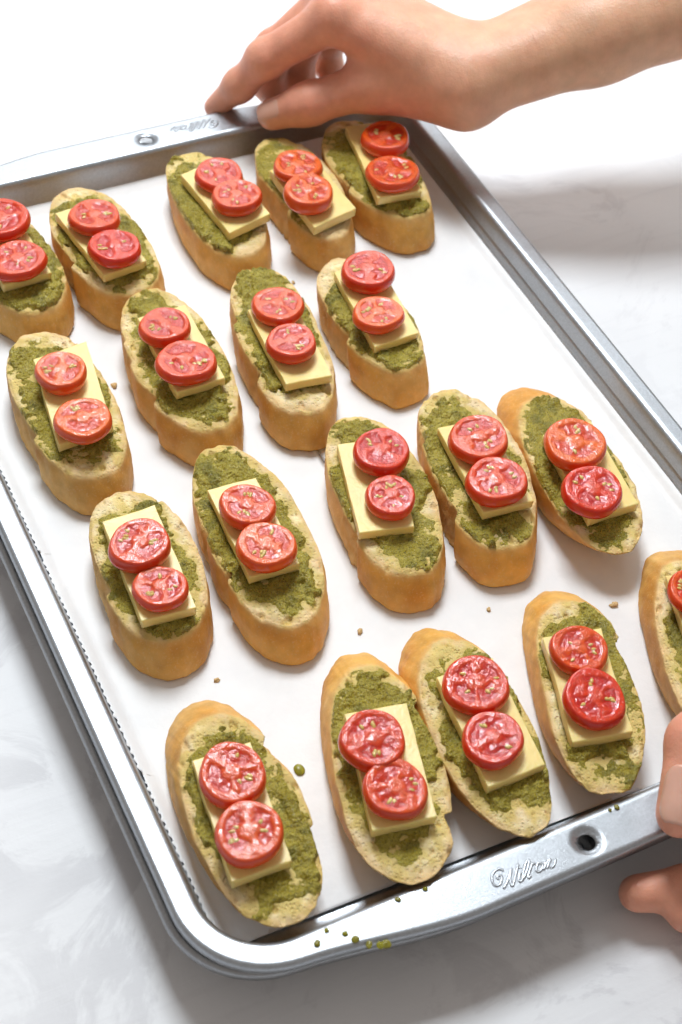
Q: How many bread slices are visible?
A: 19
